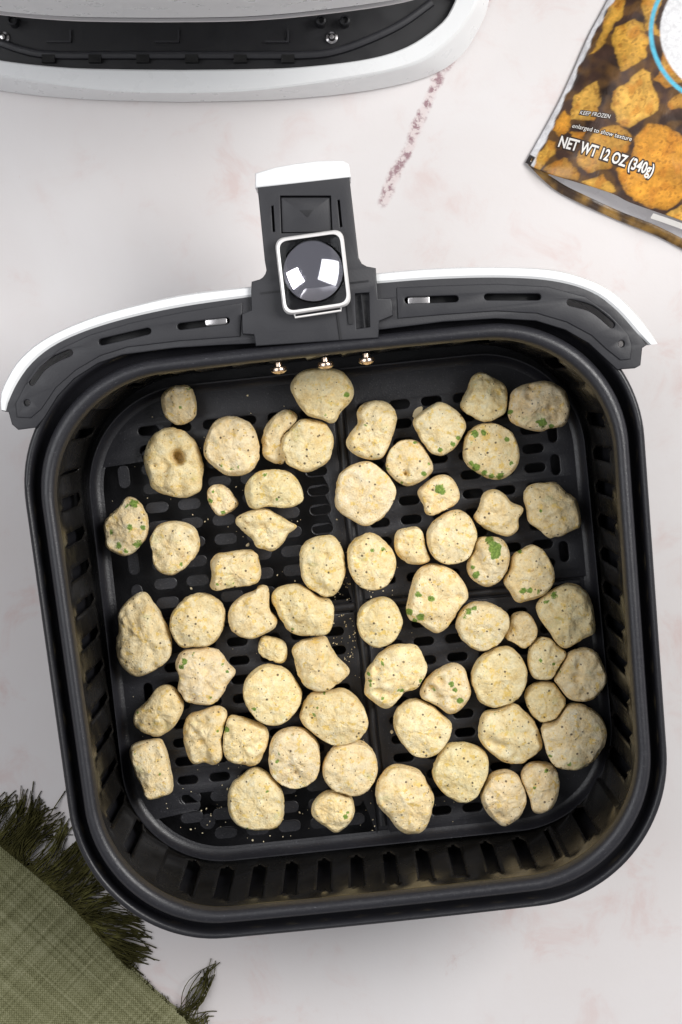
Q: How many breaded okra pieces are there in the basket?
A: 63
